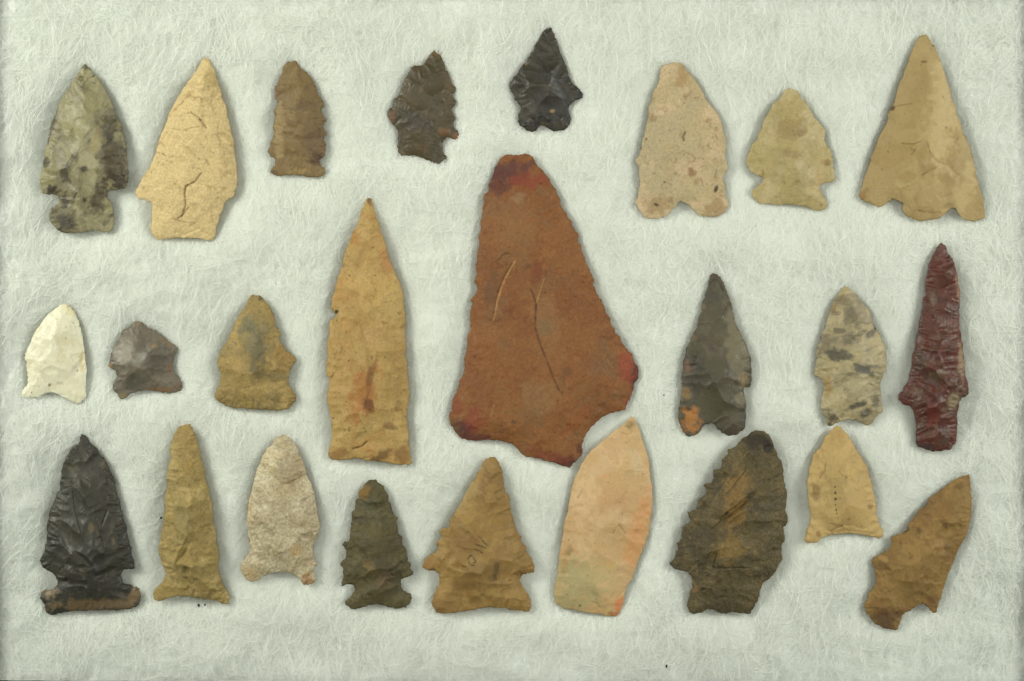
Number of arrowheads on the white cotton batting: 25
